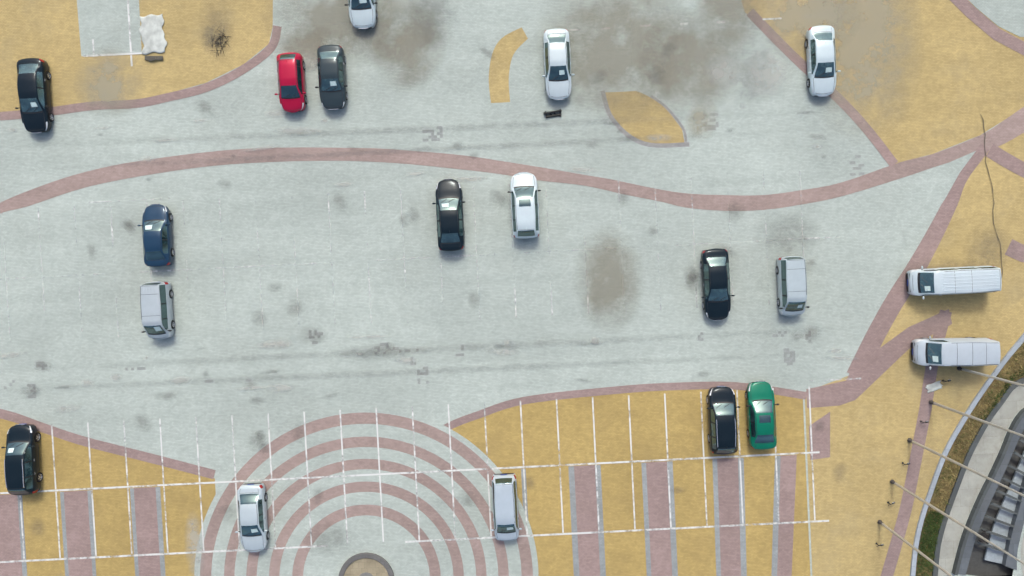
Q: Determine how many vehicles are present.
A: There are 19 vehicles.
